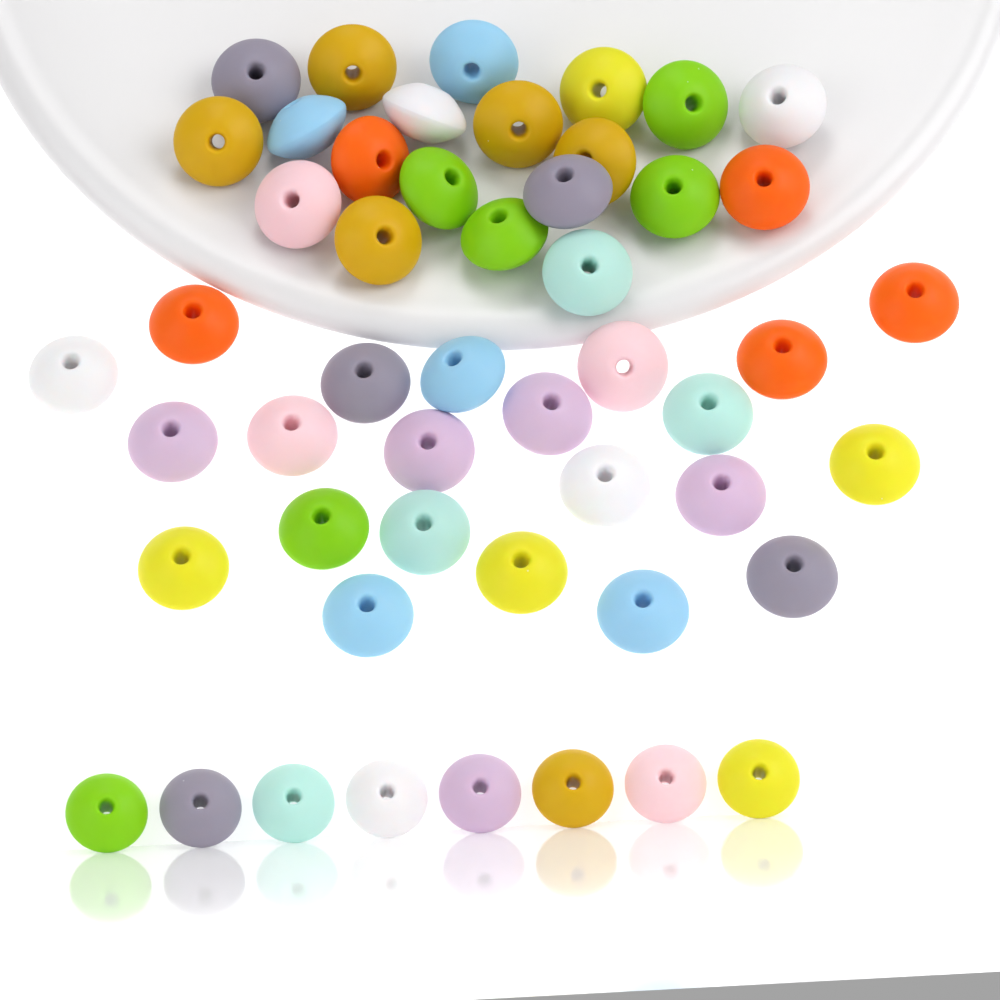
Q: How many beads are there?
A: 50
